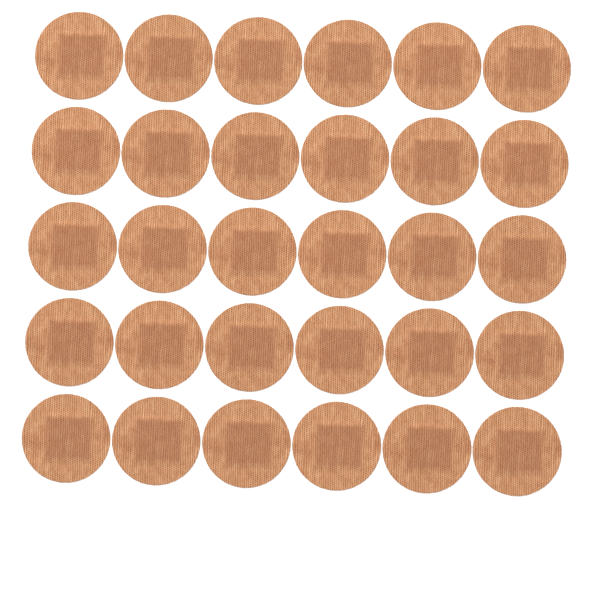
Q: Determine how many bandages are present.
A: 30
